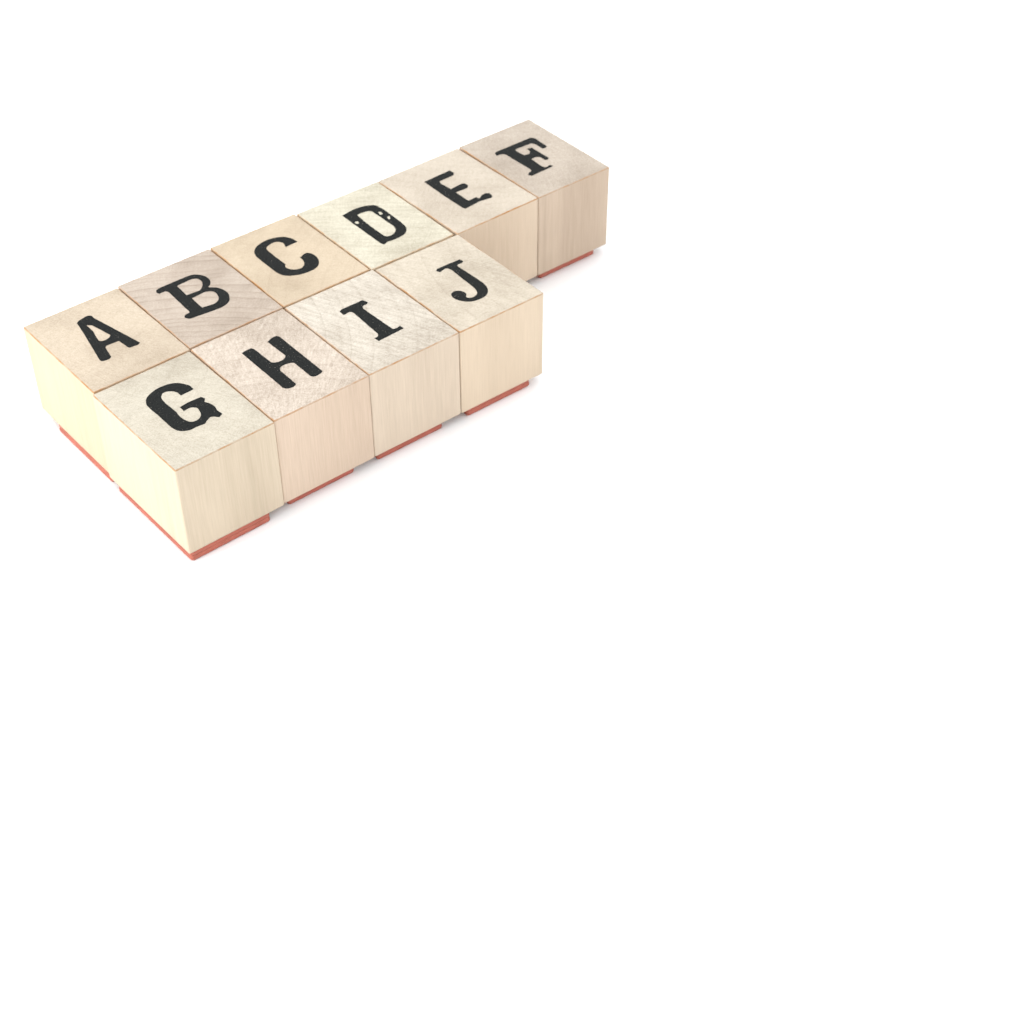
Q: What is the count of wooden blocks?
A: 10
